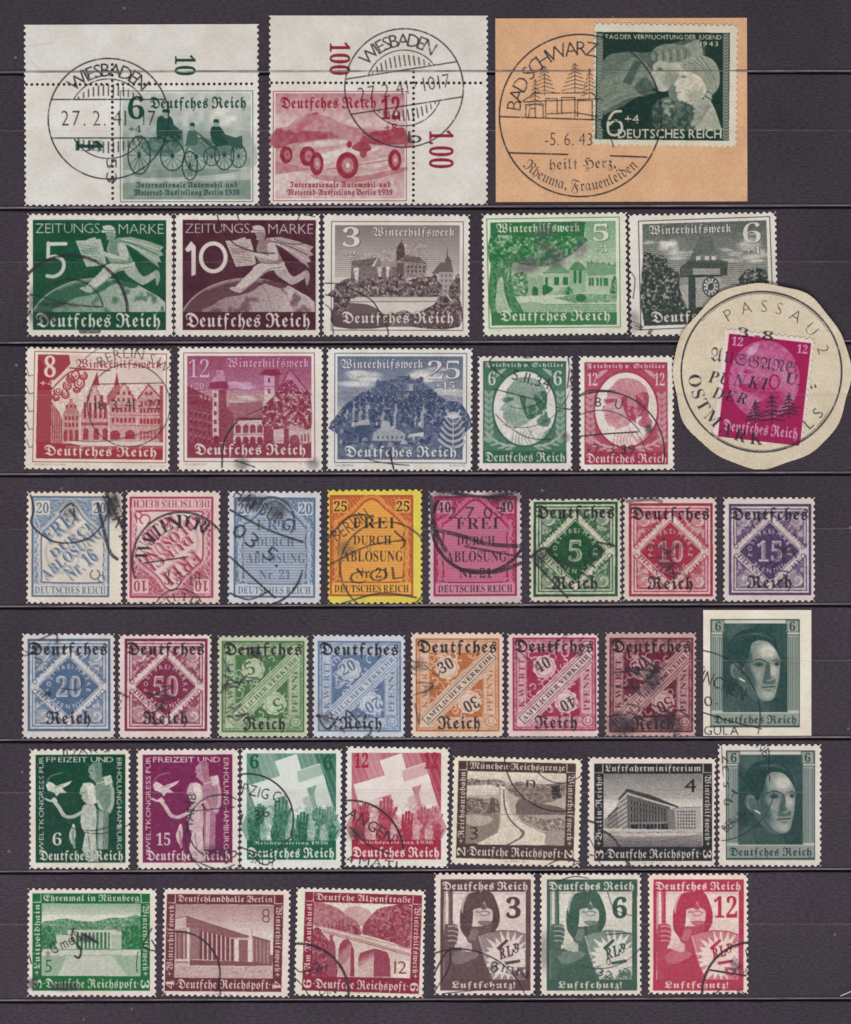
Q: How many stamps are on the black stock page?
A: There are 43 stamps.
